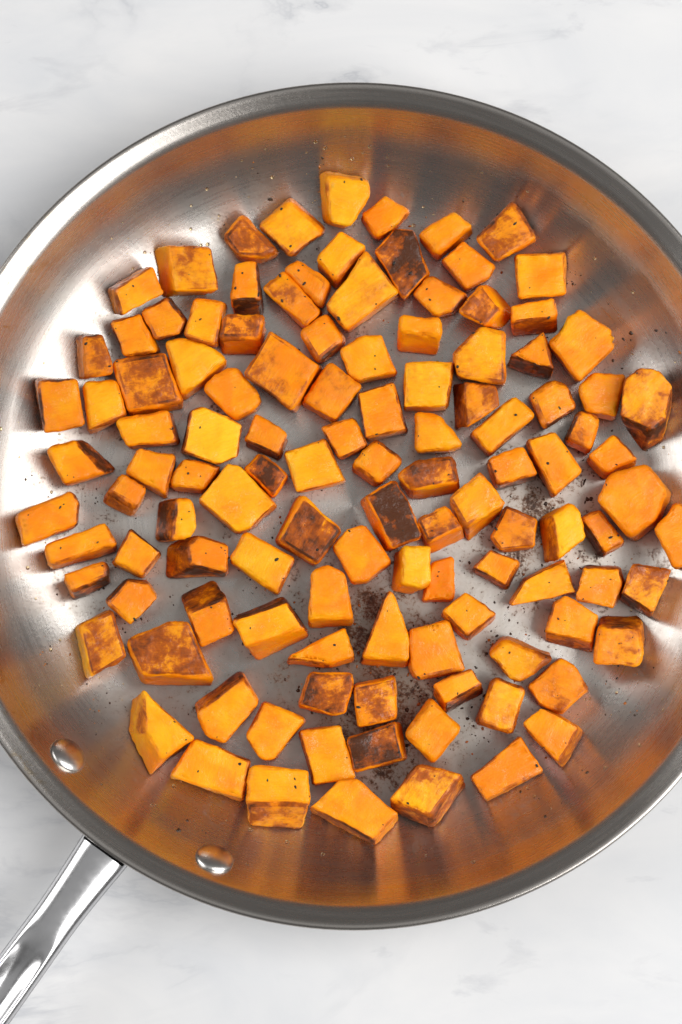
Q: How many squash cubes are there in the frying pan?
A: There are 115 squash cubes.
